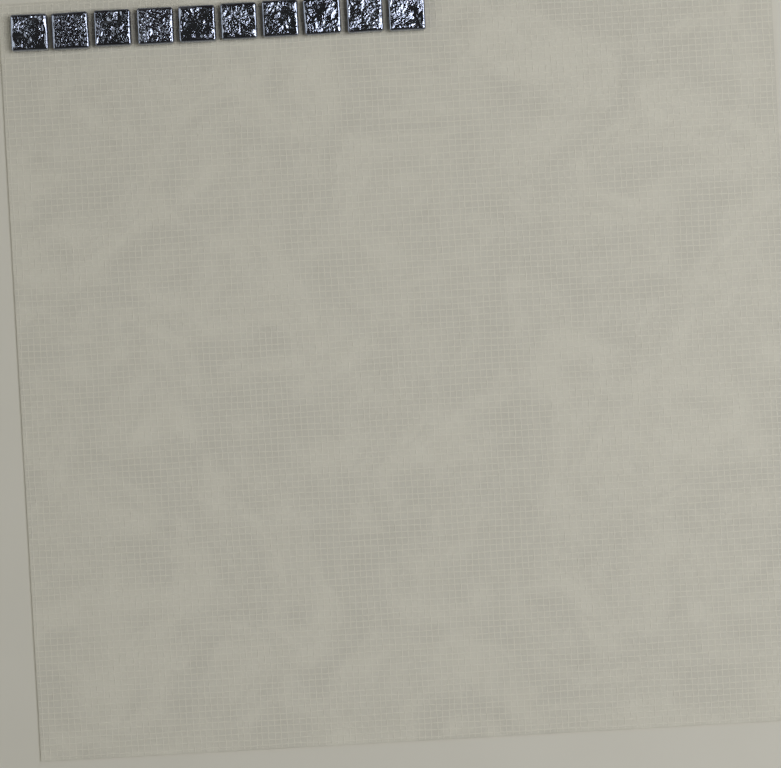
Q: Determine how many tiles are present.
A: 10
